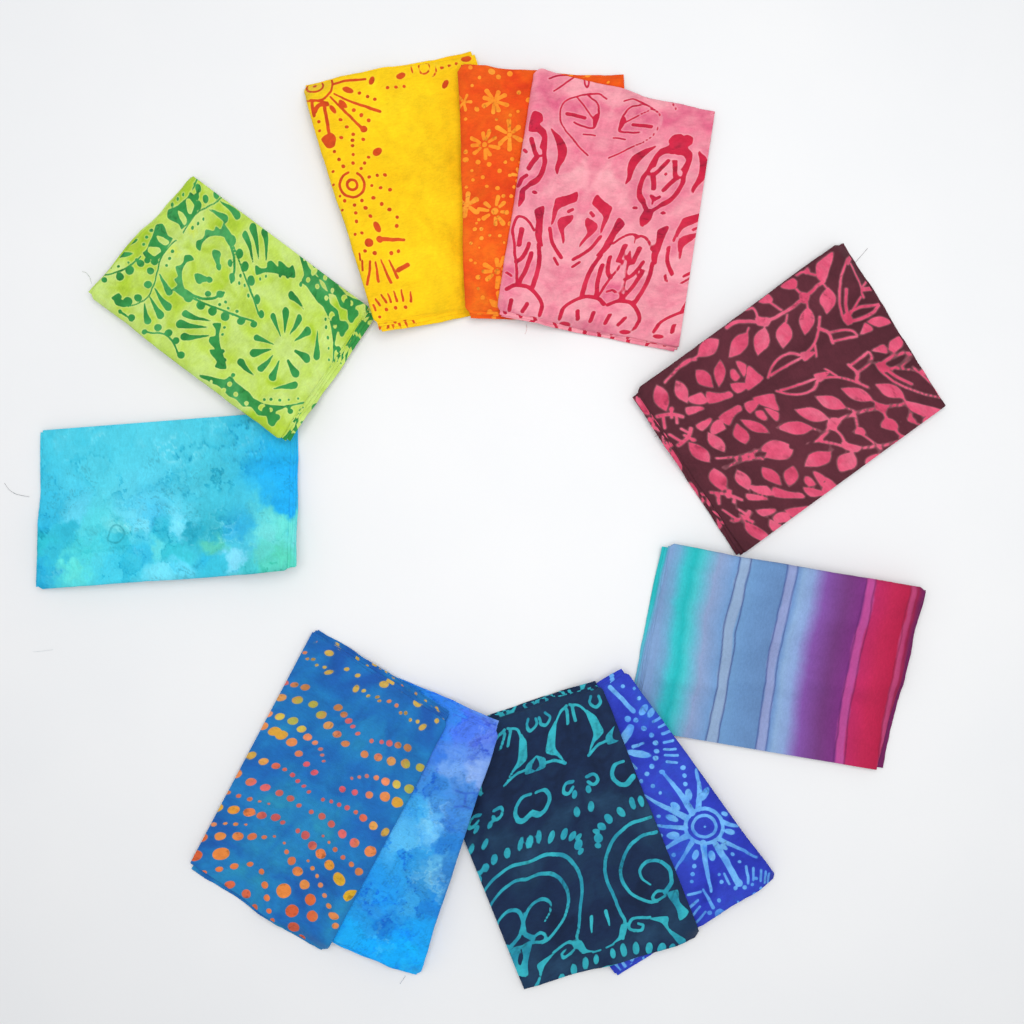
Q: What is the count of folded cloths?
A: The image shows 11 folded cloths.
